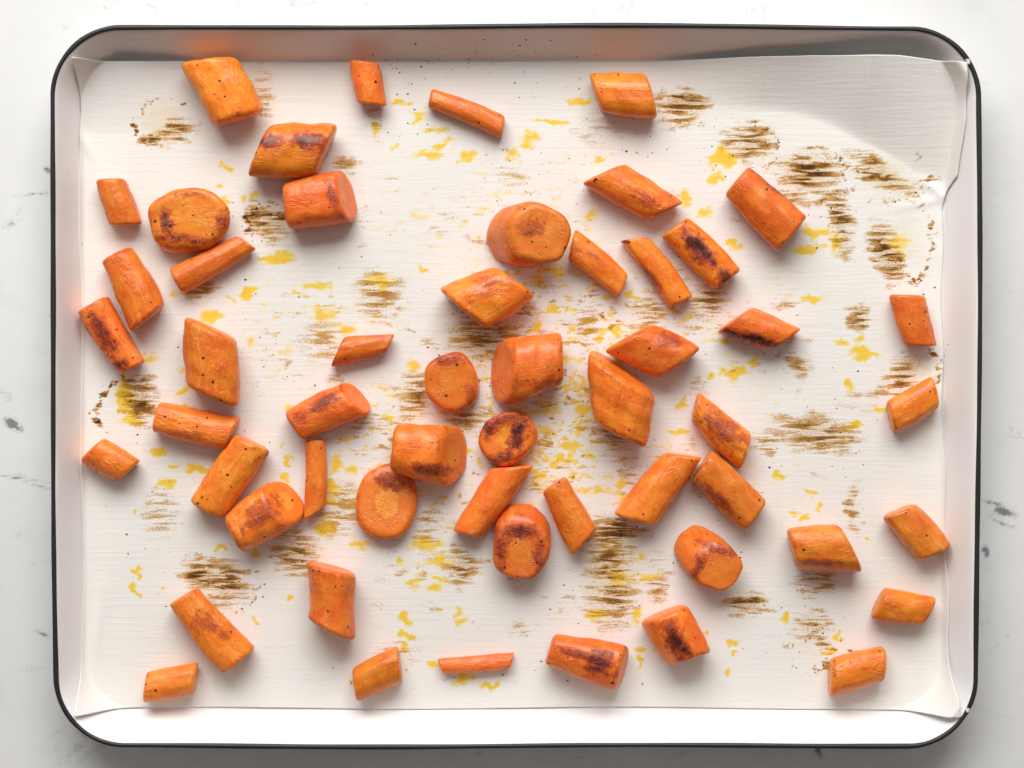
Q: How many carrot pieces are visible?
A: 54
